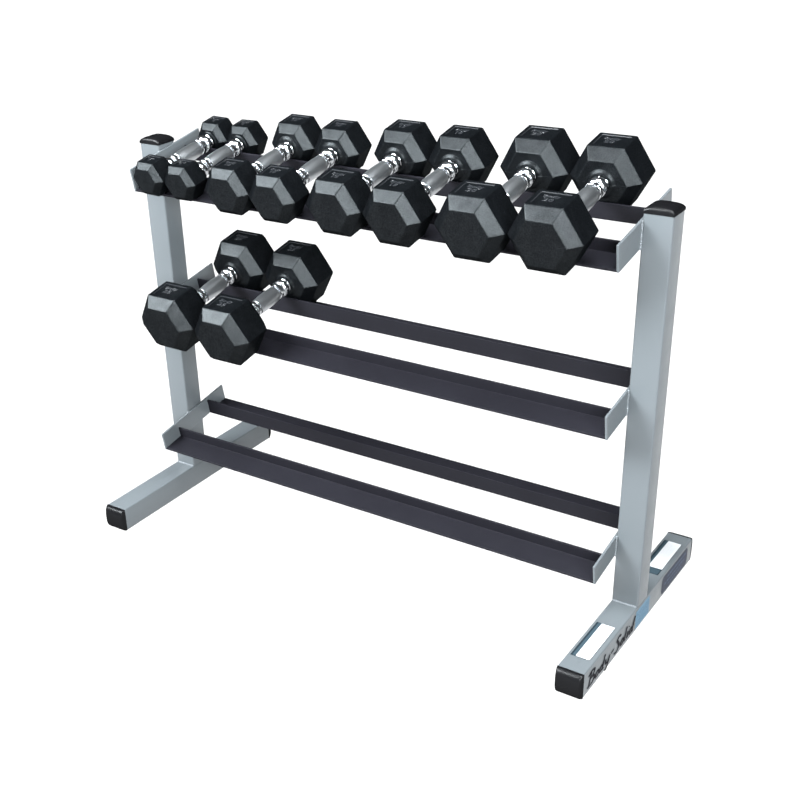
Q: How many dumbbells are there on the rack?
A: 10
